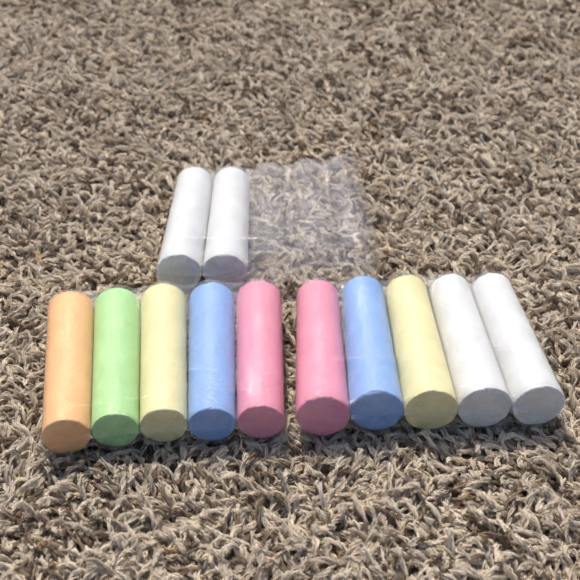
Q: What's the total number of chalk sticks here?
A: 12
